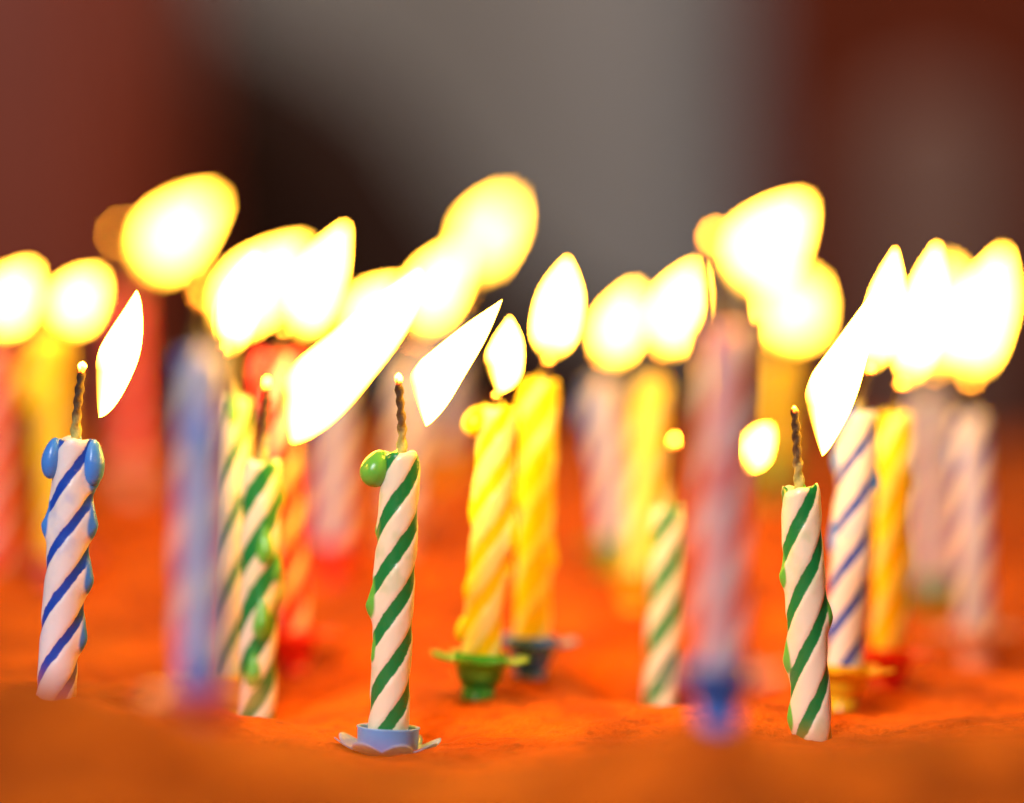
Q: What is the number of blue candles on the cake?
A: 9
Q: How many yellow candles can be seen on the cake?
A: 6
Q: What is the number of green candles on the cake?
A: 5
